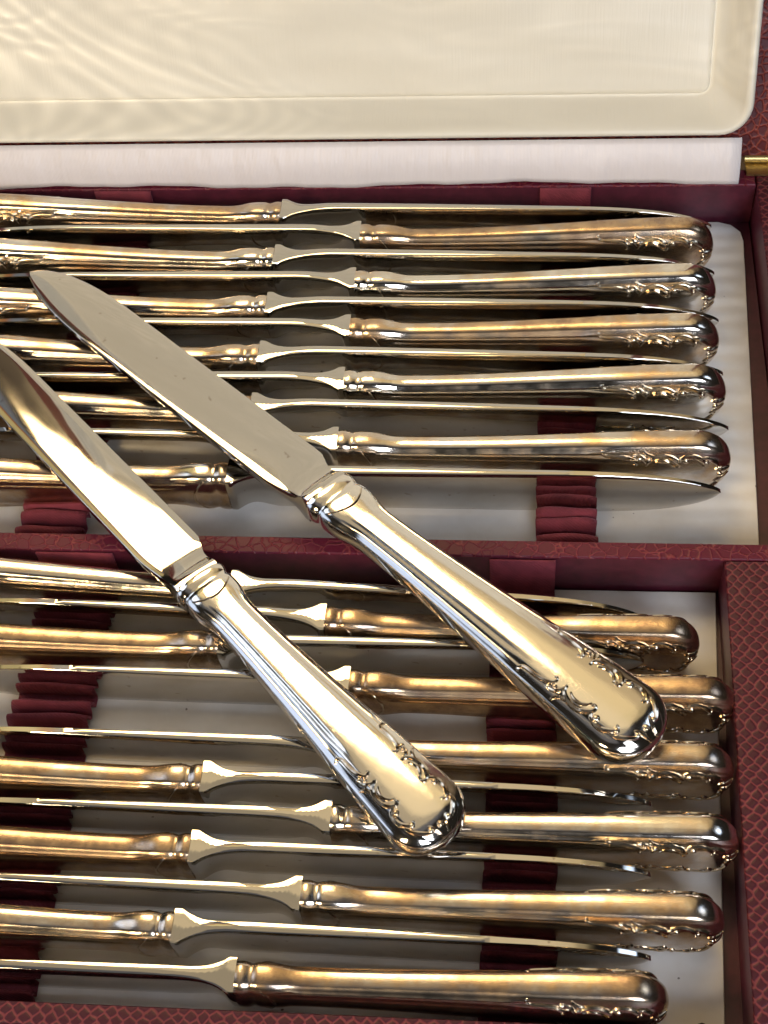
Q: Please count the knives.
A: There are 24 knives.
